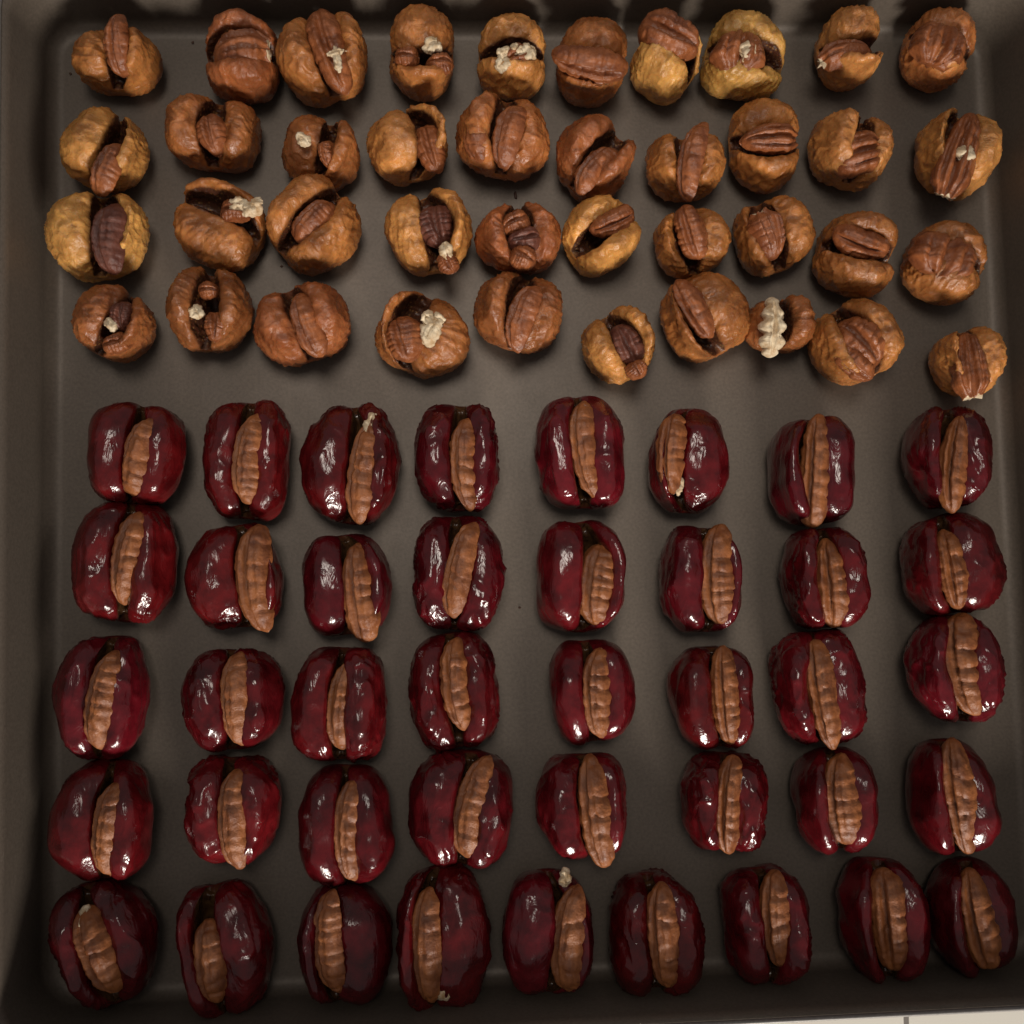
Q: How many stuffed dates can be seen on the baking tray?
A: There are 41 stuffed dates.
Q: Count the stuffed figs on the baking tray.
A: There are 40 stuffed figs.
